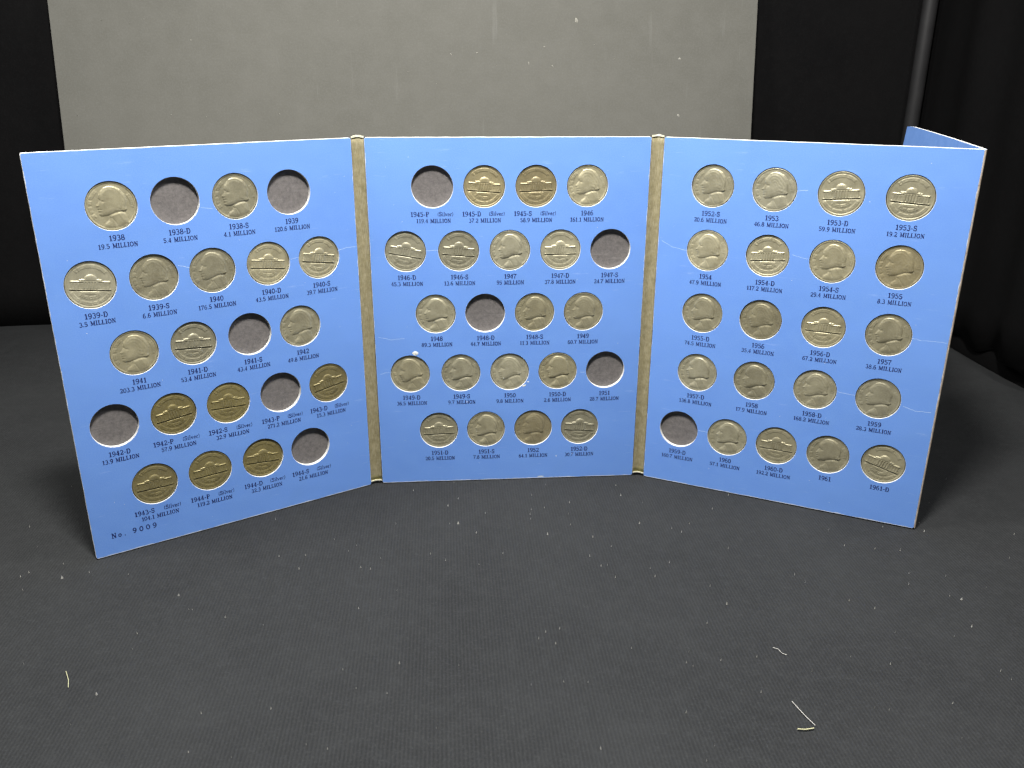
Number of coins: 54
